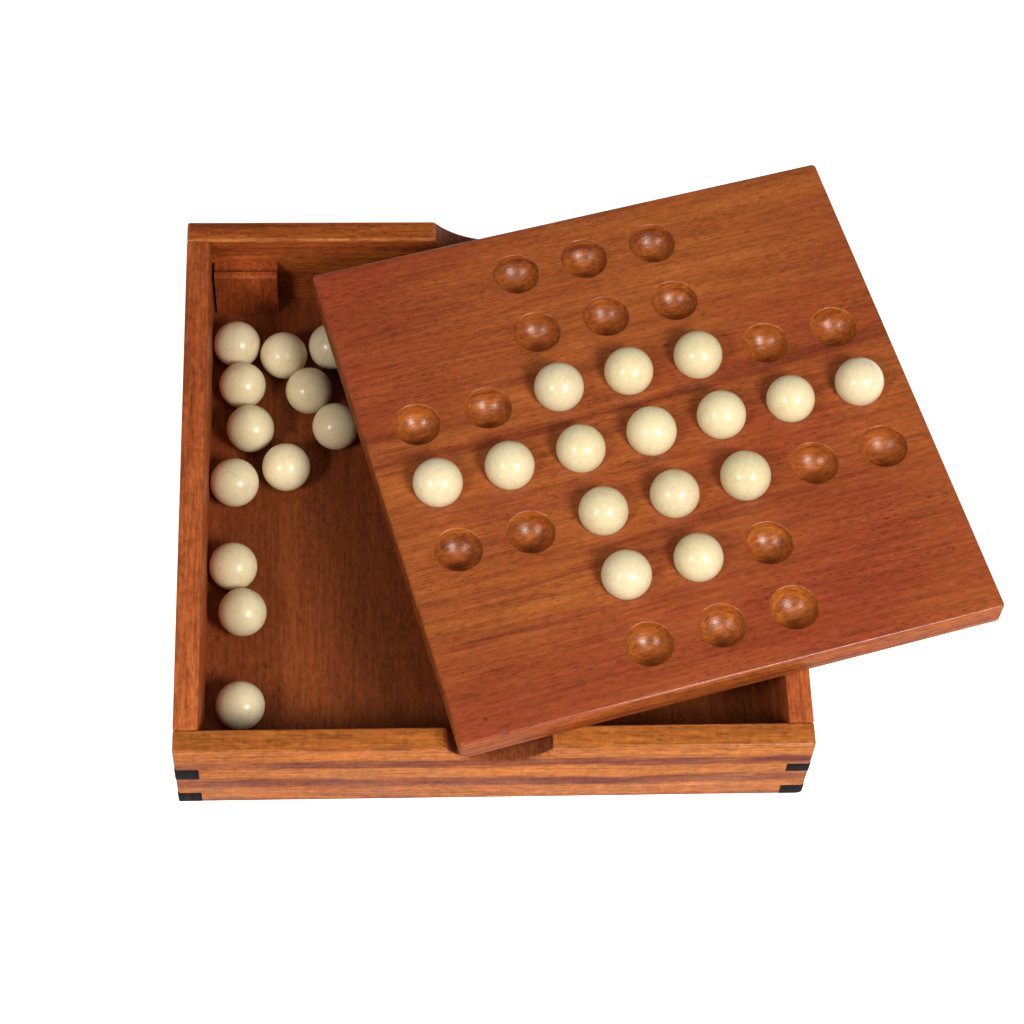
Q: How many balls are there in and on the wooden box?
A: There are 27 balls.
